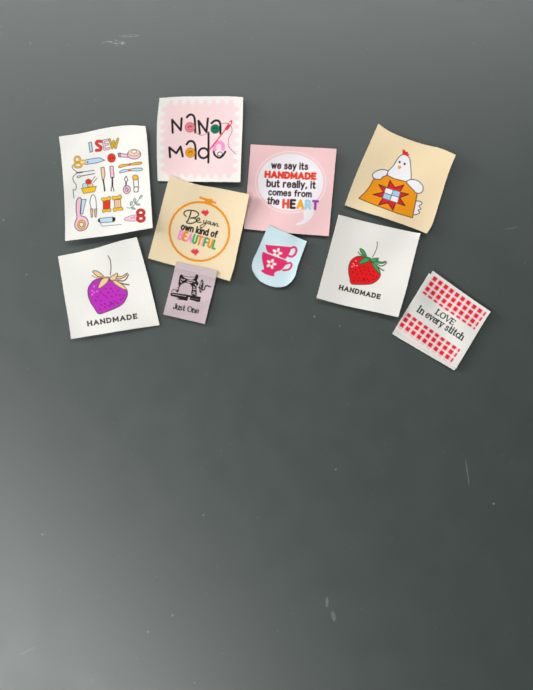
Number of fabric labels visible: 10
